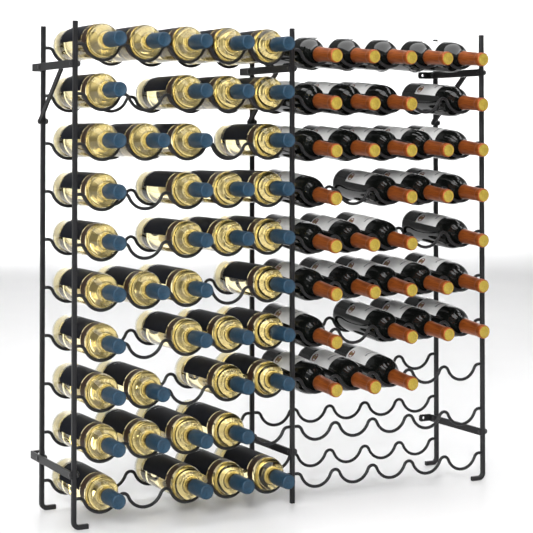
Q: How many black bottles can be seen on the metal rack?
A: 34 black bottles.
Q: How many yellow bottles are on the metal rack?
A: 41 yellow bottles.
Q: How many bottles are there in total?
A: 75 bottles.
